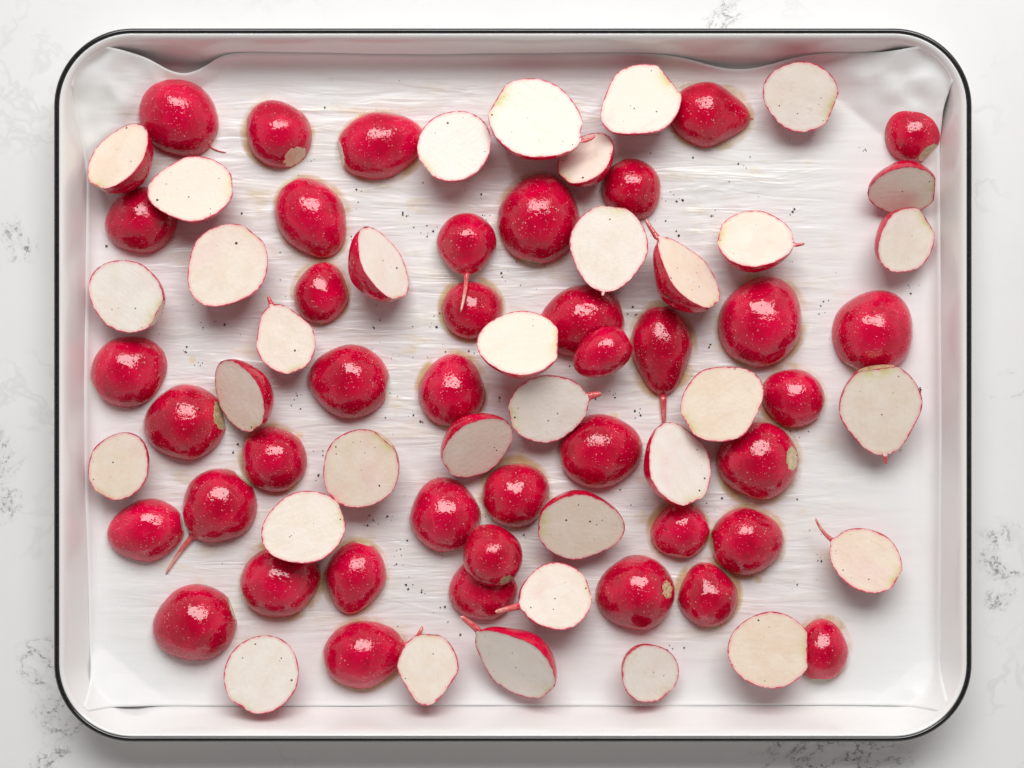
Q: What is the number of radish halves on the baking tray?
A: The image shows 74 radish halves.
